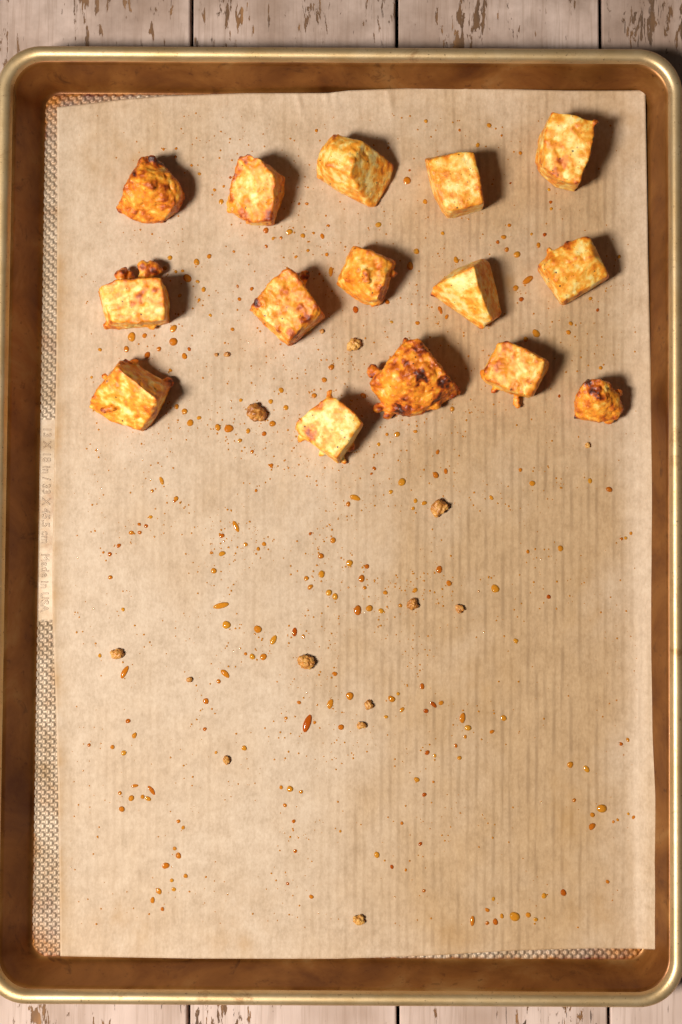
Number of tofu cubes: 15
